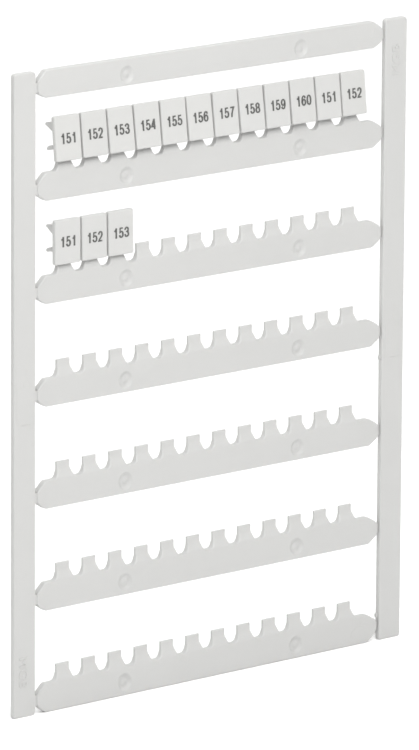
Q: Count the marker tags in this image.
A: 15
